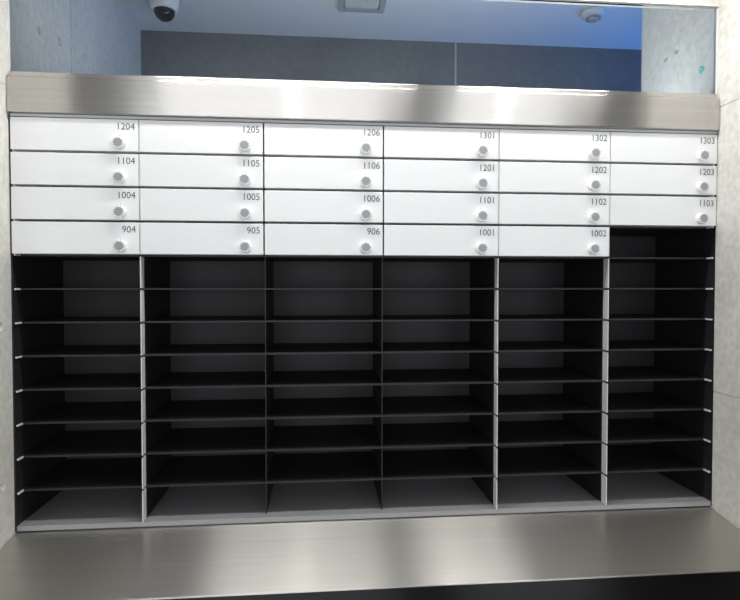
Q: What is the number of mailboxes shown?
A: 23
